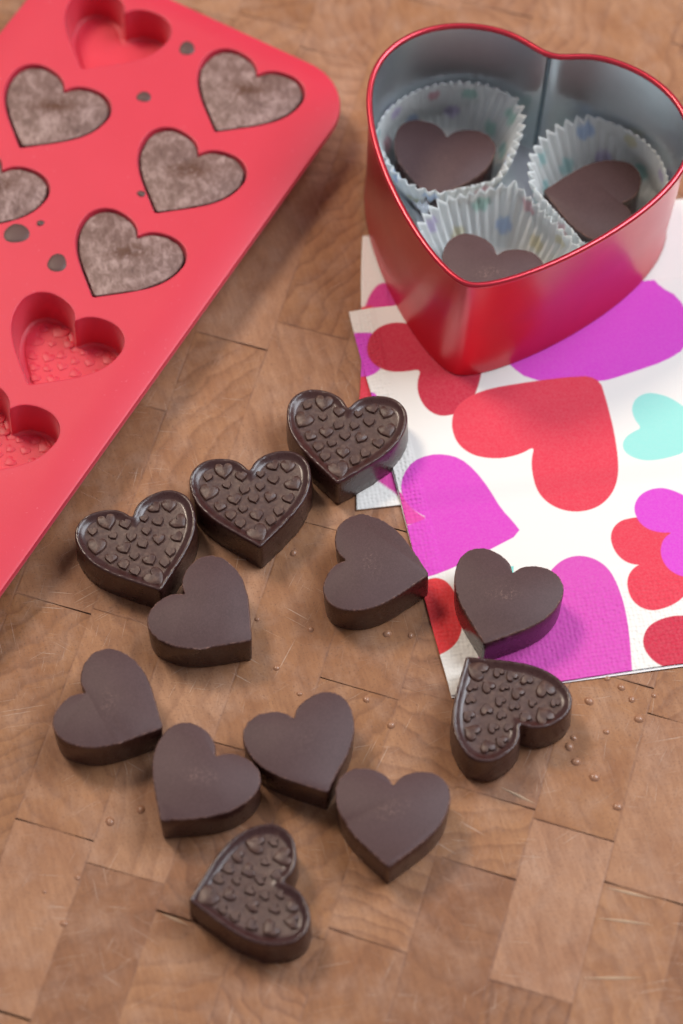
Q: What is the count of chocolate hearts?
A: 20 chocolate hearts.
